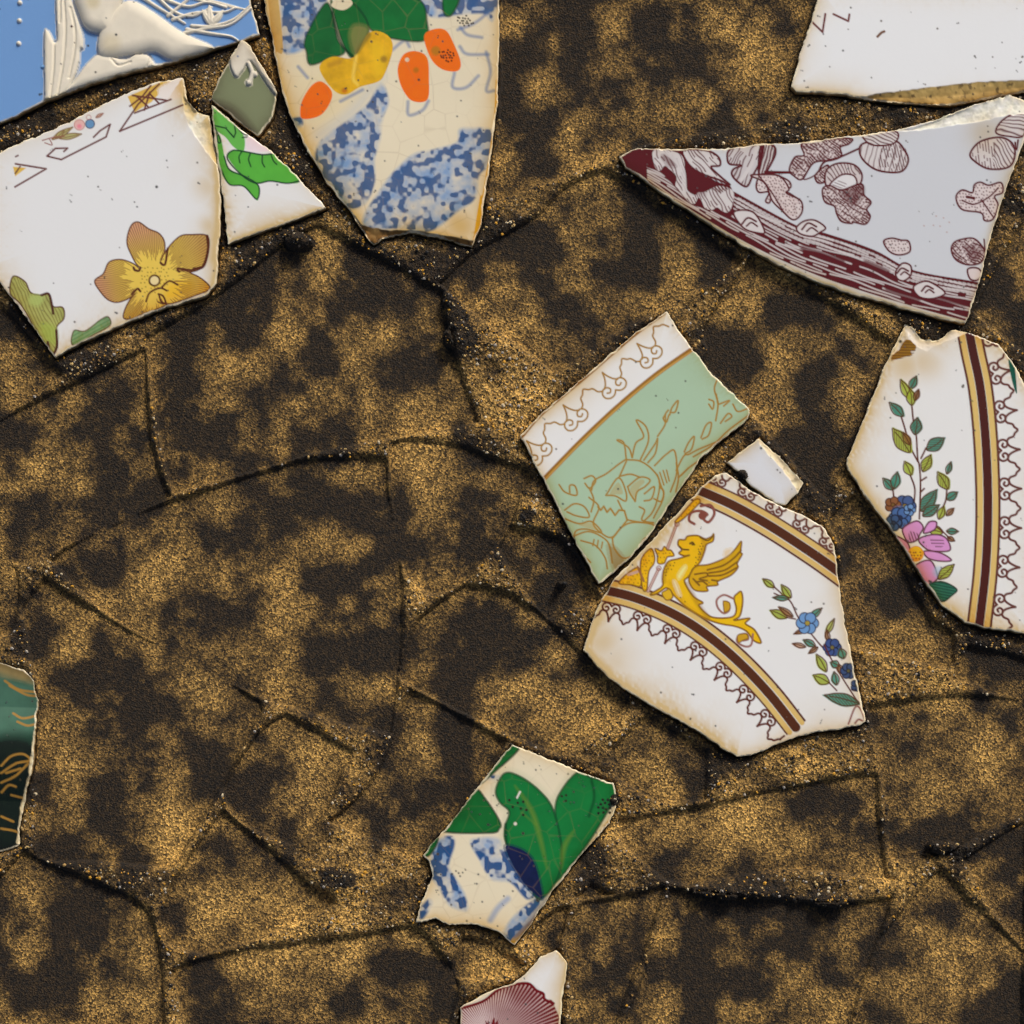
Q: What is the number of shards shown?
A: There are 14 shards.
